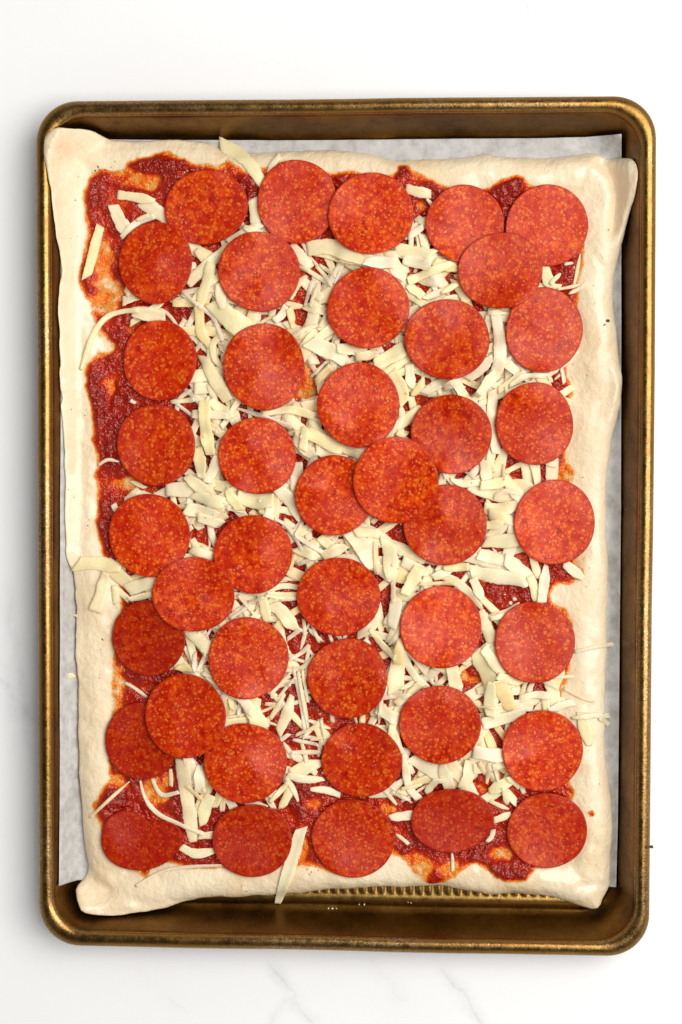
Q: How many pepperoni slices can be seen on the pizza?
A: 42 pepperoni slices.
